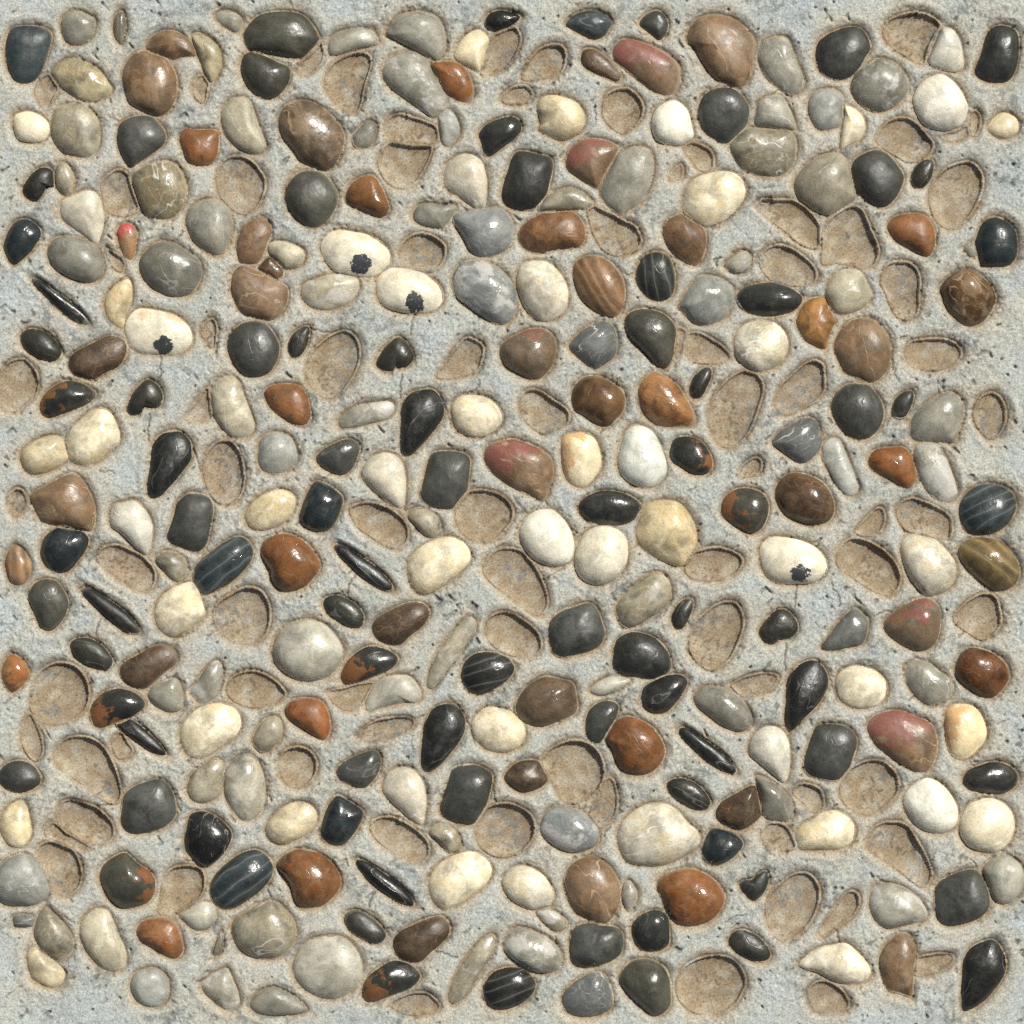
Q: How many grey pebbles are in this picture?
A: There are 78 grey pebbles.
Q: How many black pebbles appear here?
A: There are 84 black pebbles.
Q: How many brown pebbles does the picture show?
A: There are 50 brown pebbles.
